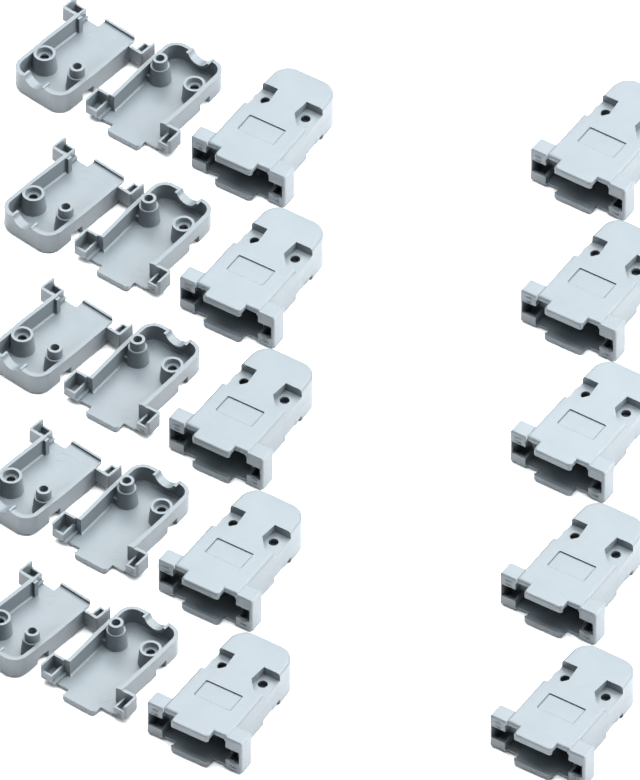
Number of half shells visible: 10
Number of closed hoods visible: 10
